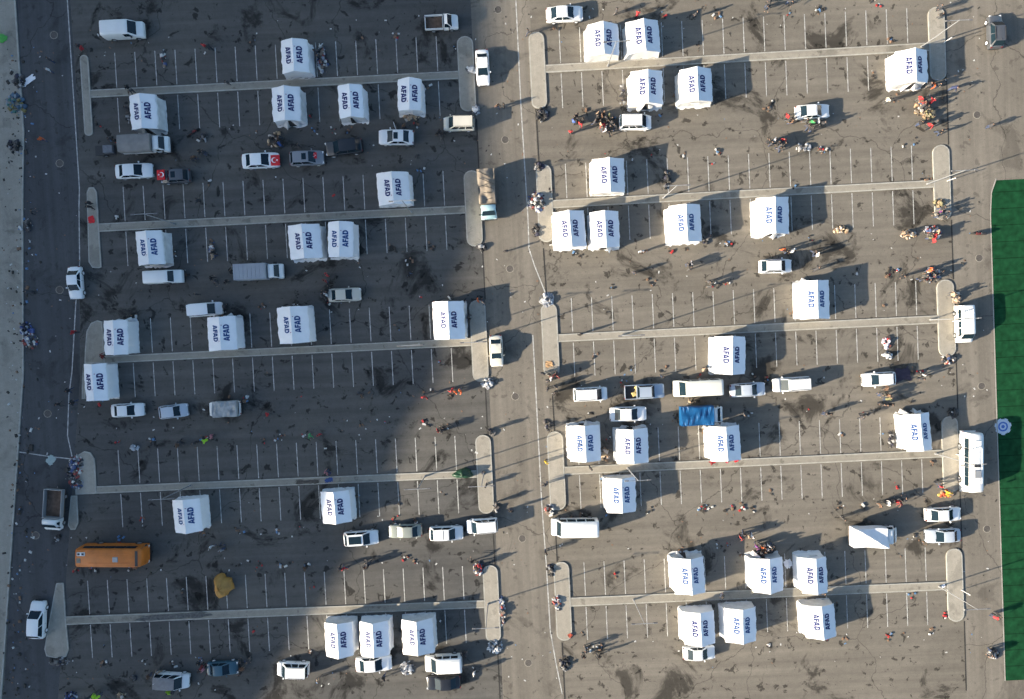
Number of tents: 42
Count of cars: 37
